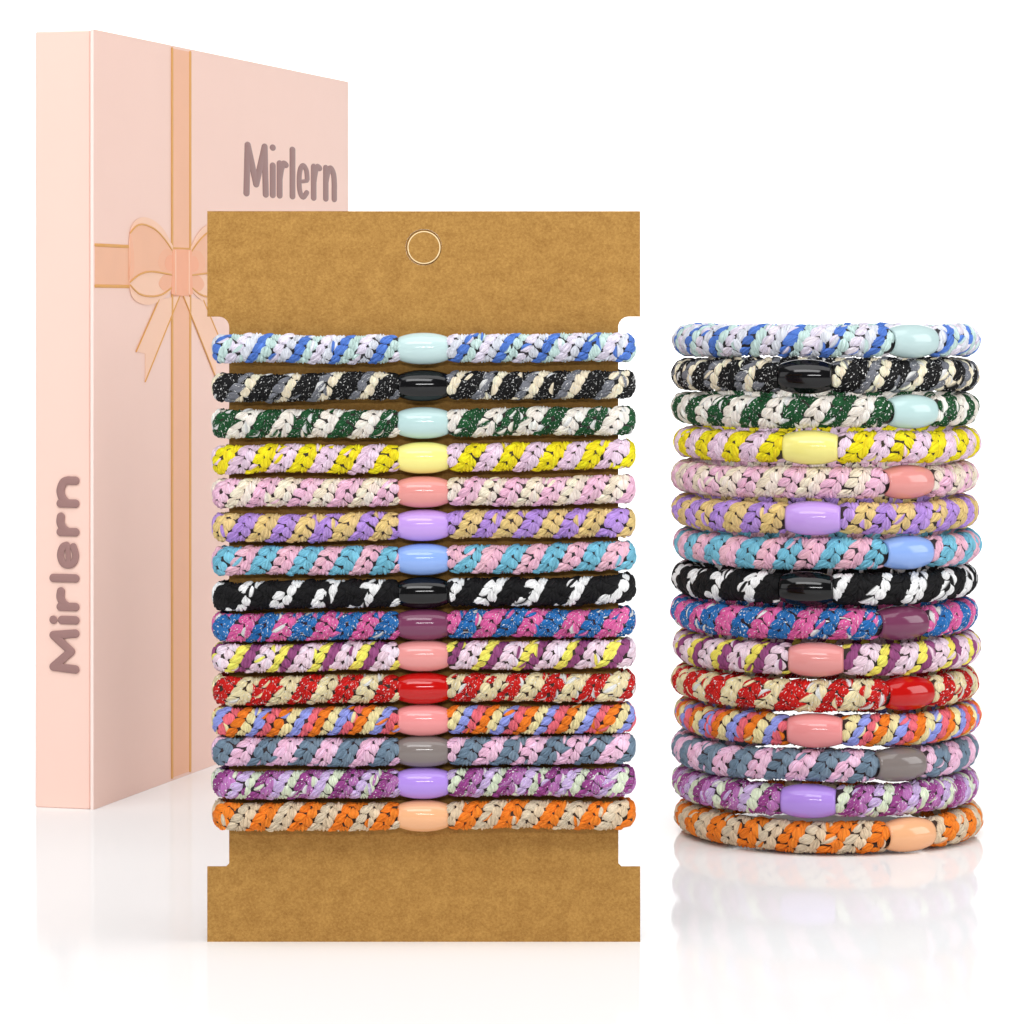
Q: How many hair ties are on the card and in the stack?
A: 30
